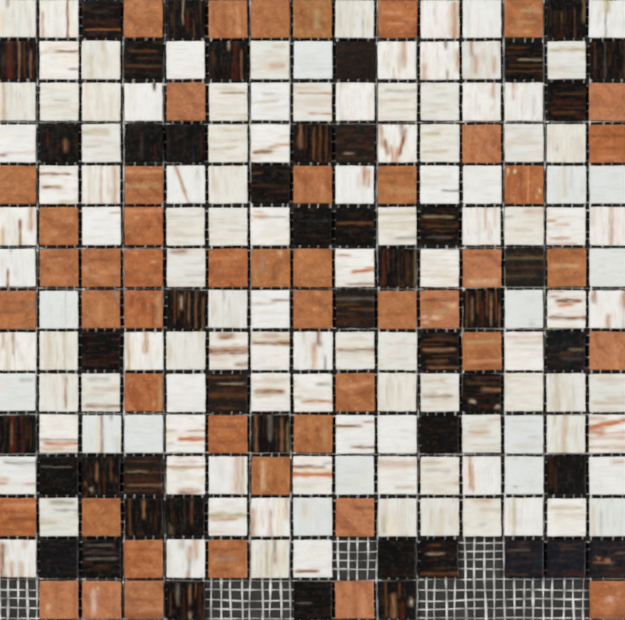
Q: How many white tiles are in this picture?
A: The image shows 120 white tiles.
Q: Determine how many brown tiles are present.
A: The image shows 48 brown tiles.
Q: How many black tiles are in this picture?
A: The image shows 48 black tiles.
